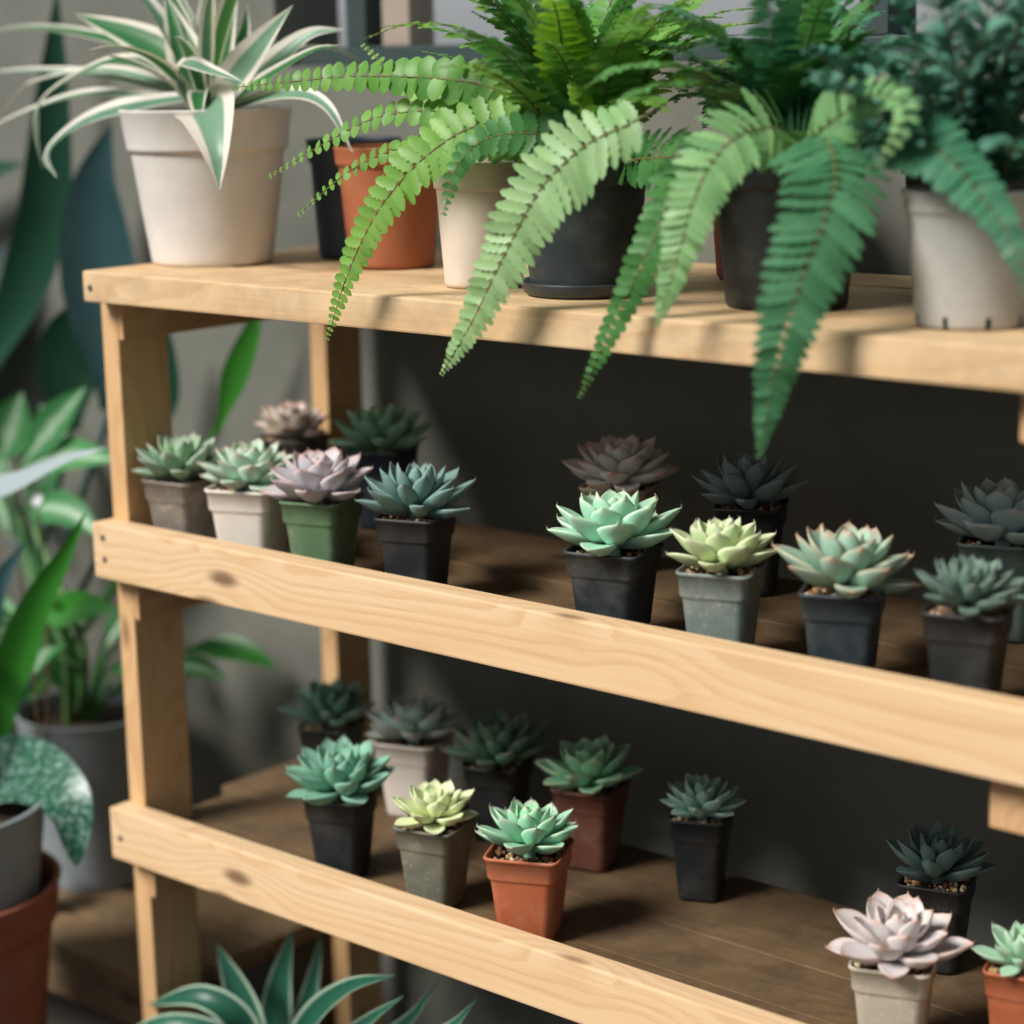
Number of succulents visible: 24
